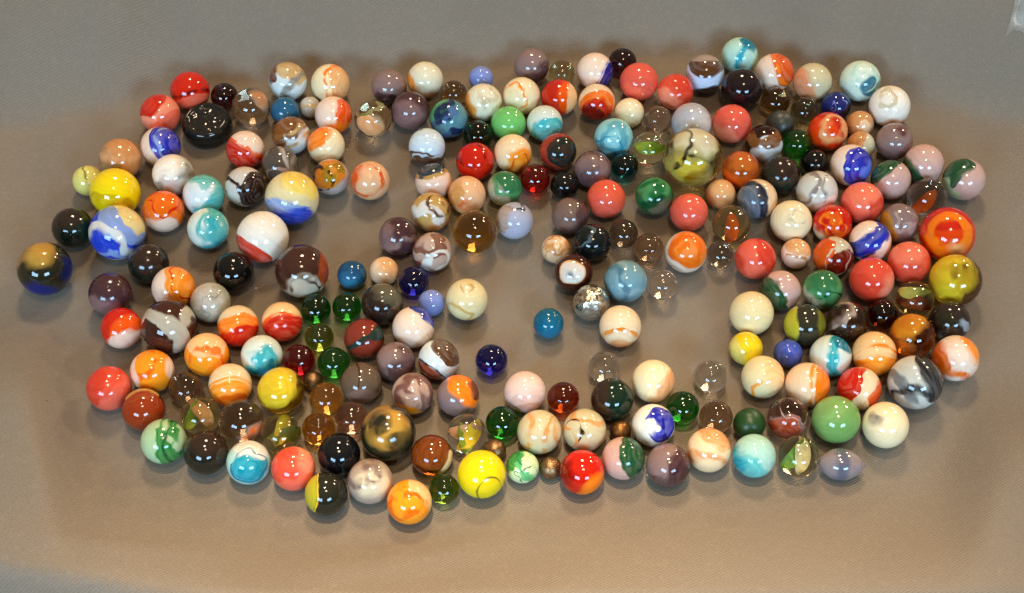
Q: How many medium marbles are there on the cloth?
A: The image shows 158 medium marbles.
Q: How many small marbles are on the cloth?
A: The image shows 60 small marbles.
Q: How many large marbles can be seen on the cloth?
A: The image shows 12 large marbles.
